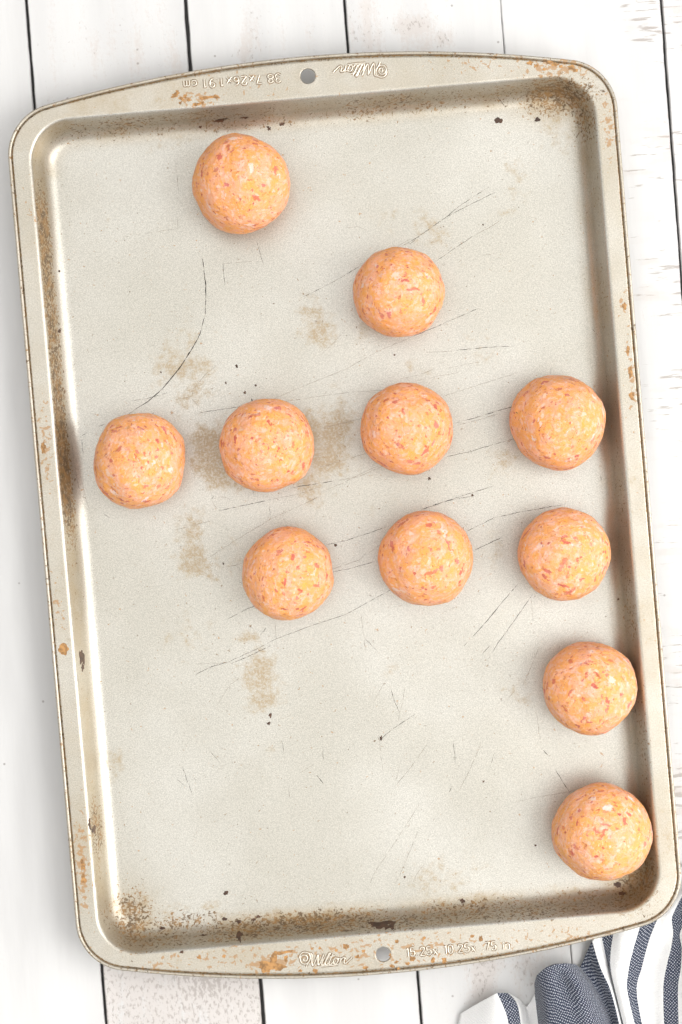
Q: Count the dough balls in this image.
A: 11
